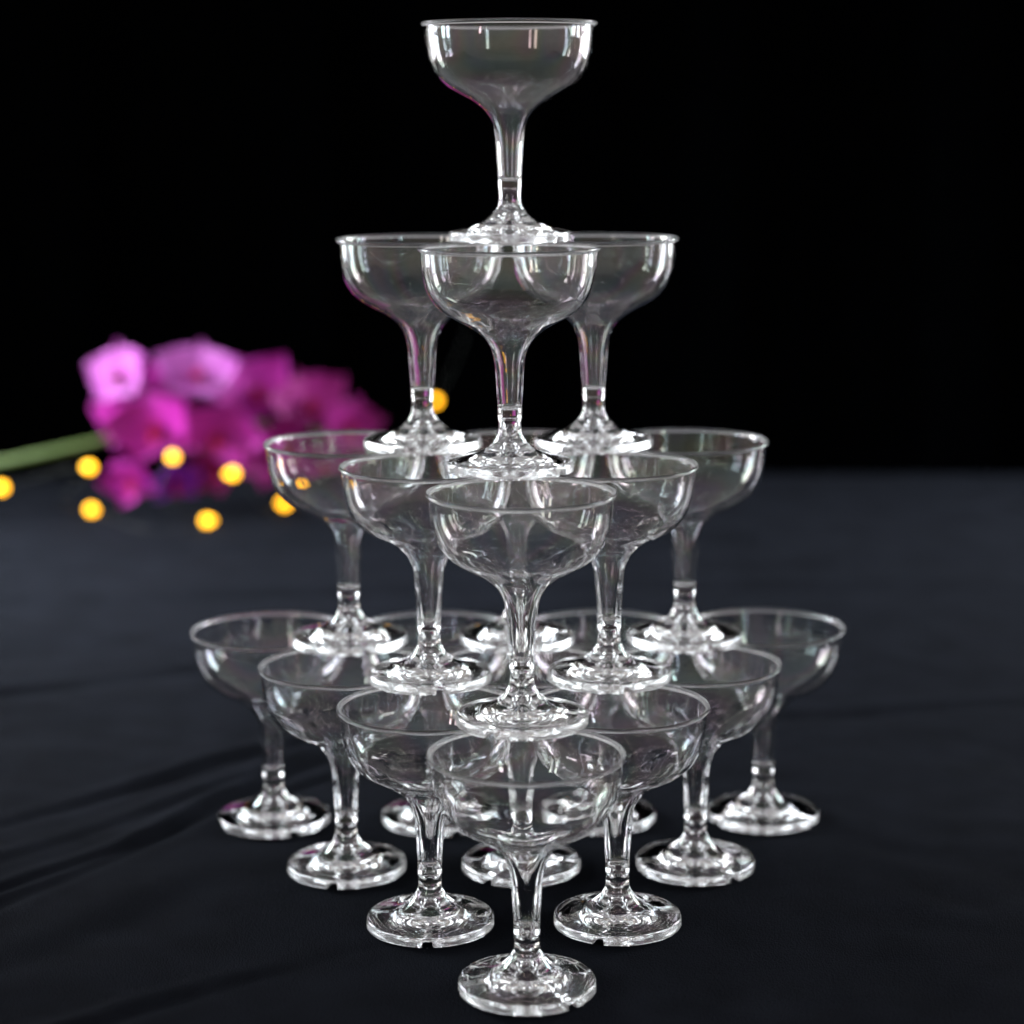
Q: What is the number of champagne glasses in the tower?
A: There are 20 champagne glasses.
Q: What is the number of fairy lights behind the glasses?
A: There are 8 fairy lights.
